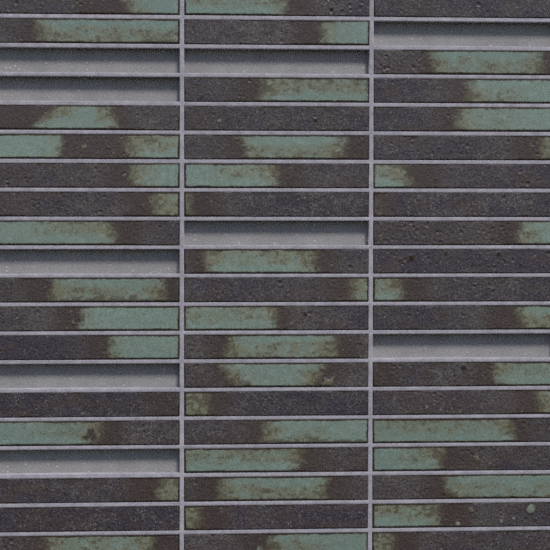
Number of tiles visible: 51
